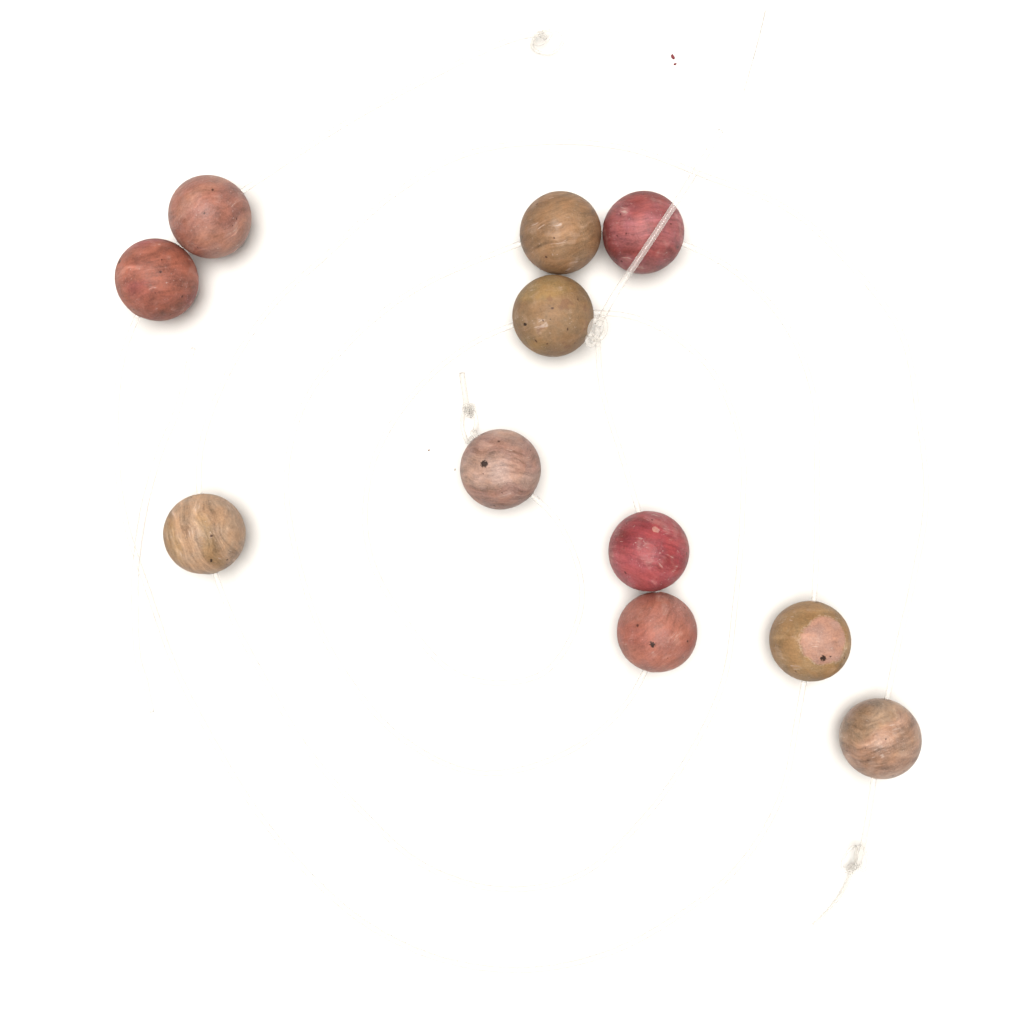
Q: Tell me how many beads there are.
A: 11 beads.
